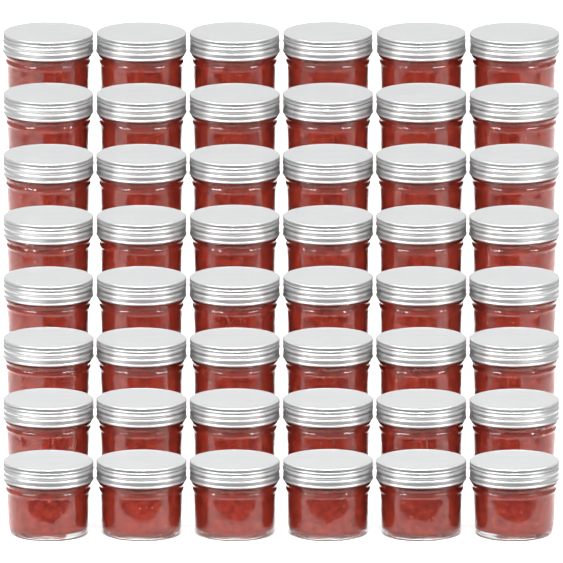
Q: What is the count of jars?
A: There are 48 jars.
